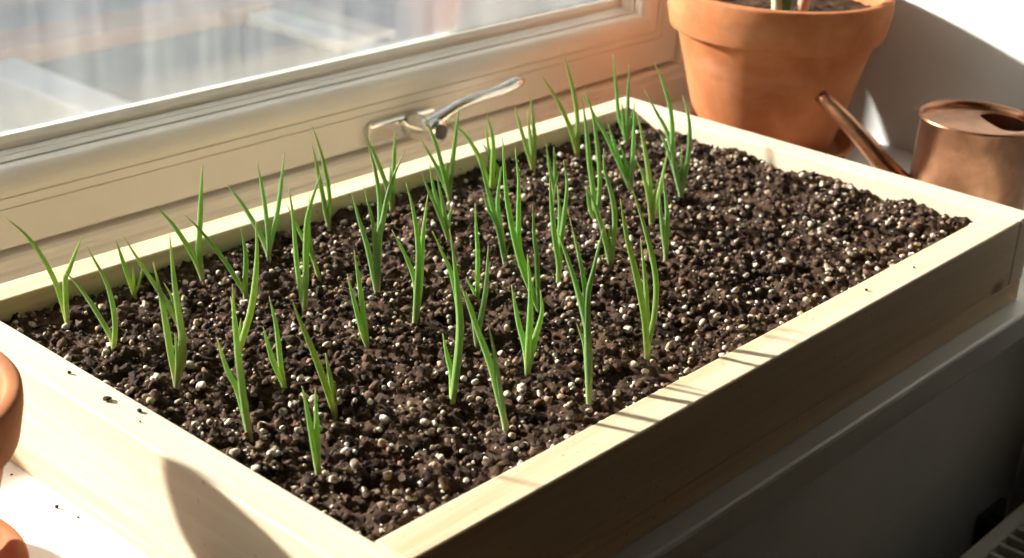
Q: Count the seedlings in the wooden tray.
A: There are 42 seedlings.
